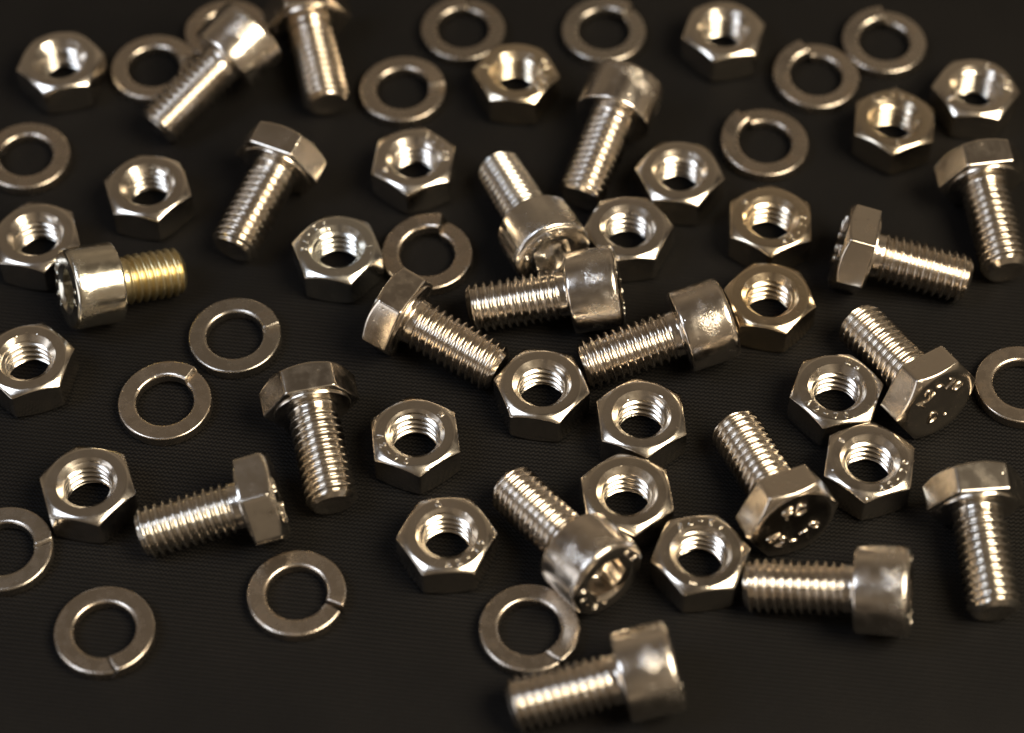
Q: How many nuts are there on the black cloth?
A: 23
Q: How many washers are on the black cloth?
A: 17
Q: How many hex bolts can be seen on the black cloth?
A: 10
